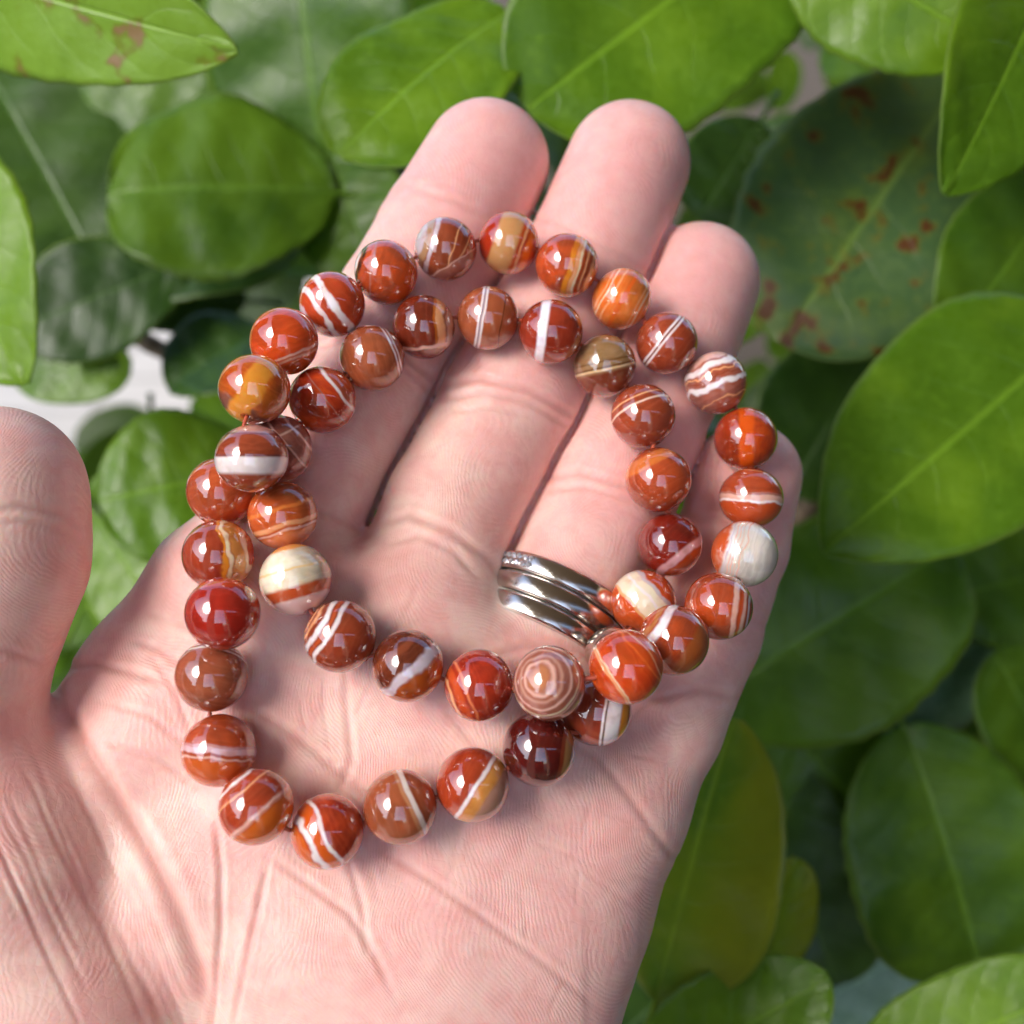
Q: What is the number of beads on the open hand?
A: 45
